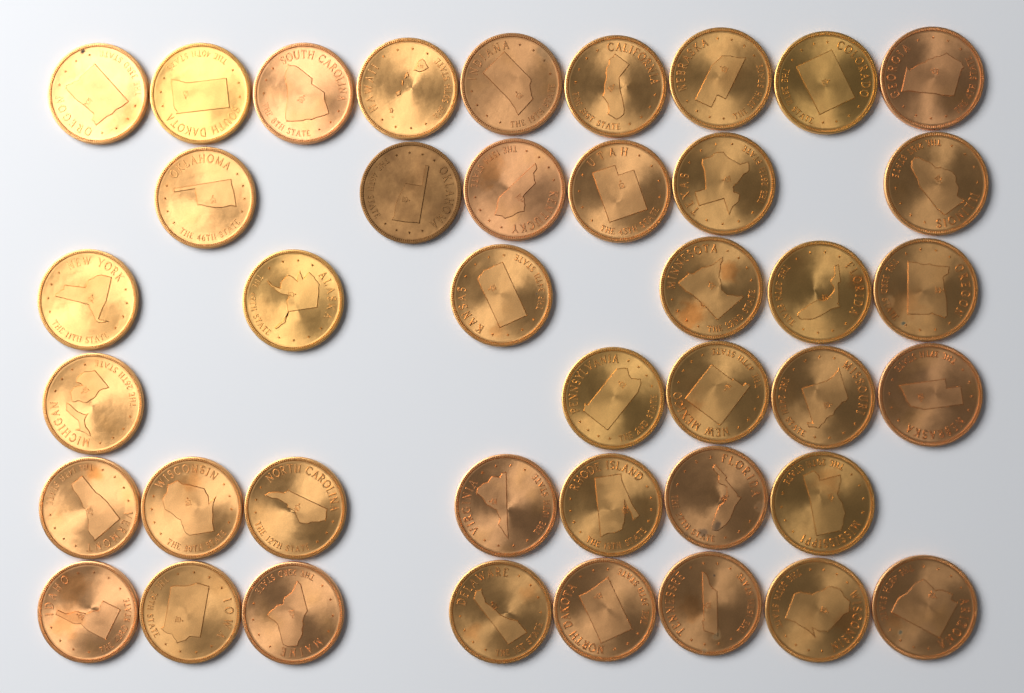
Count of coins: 41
